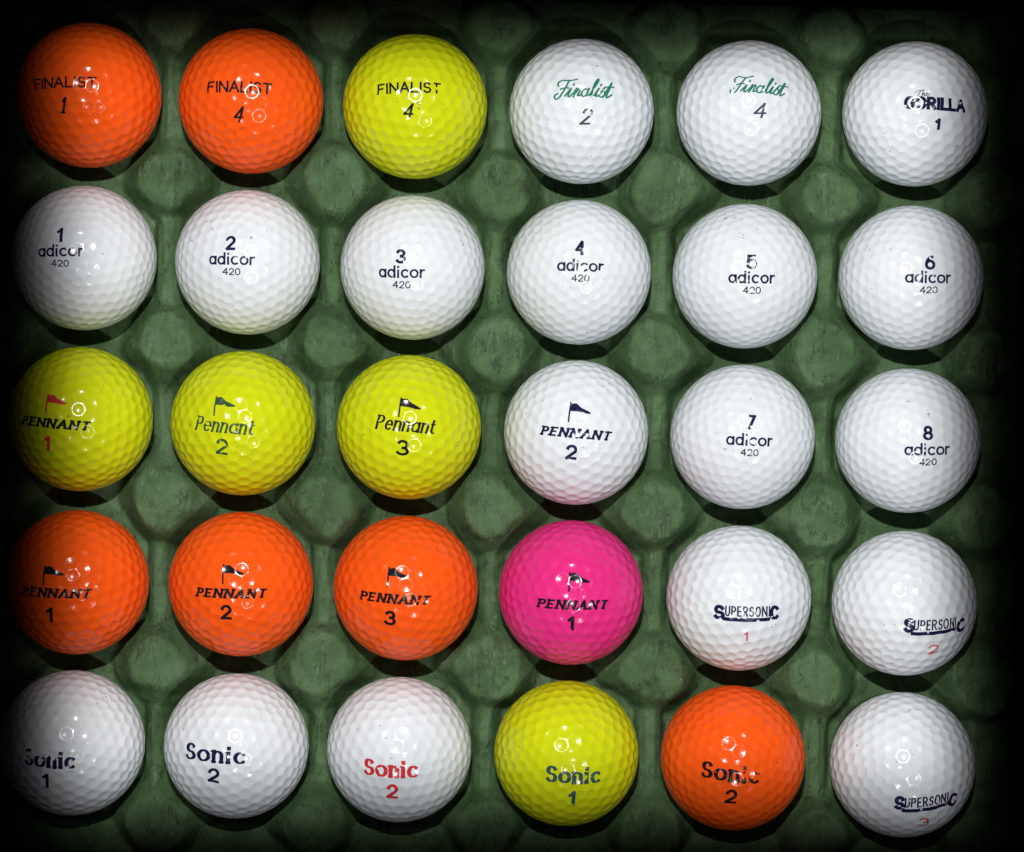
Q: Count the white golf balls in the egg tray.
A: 18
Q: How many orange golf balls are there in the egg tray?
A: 6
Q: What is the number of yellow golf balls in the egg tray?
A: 5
